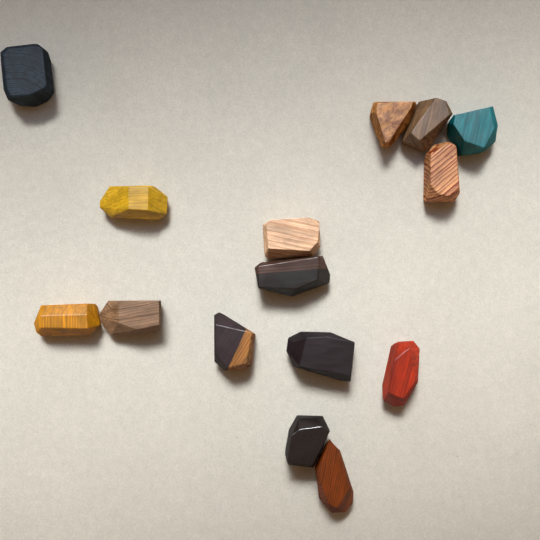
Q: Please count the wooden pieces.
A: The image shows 15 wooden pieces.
